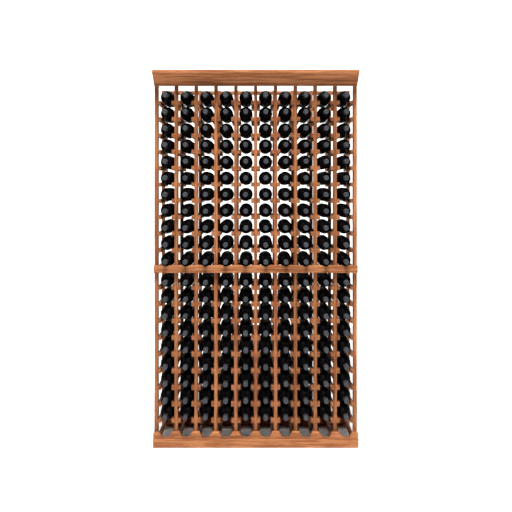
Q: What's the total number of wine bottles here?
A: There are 200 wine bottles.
